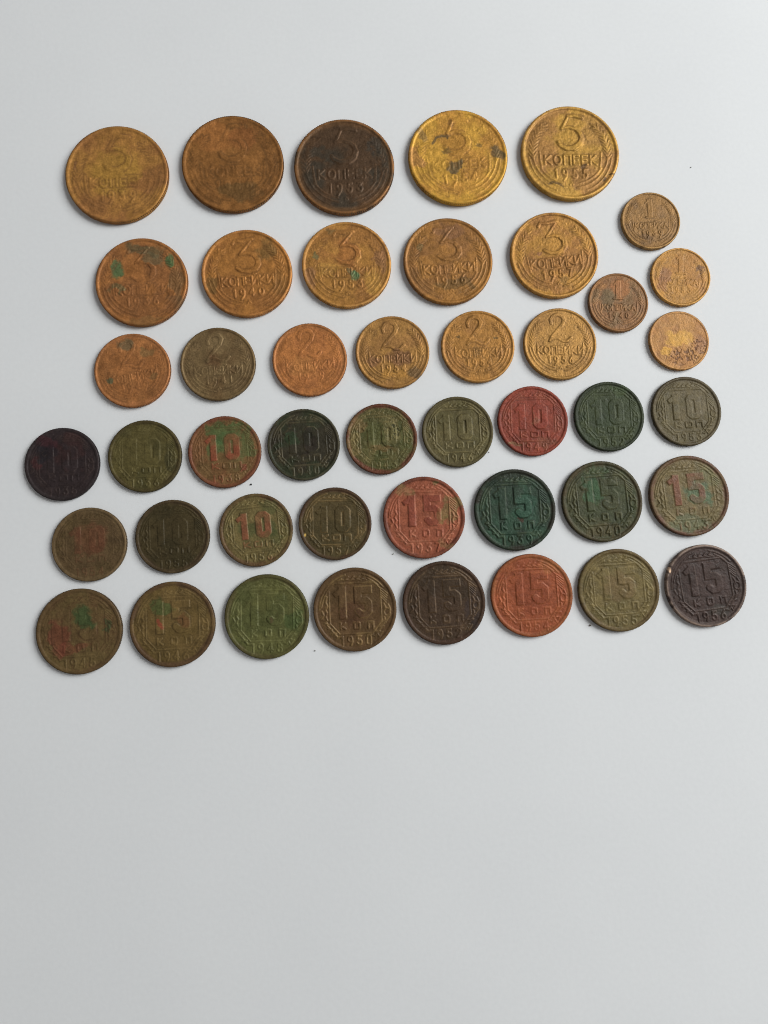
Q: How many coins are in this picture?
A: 45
